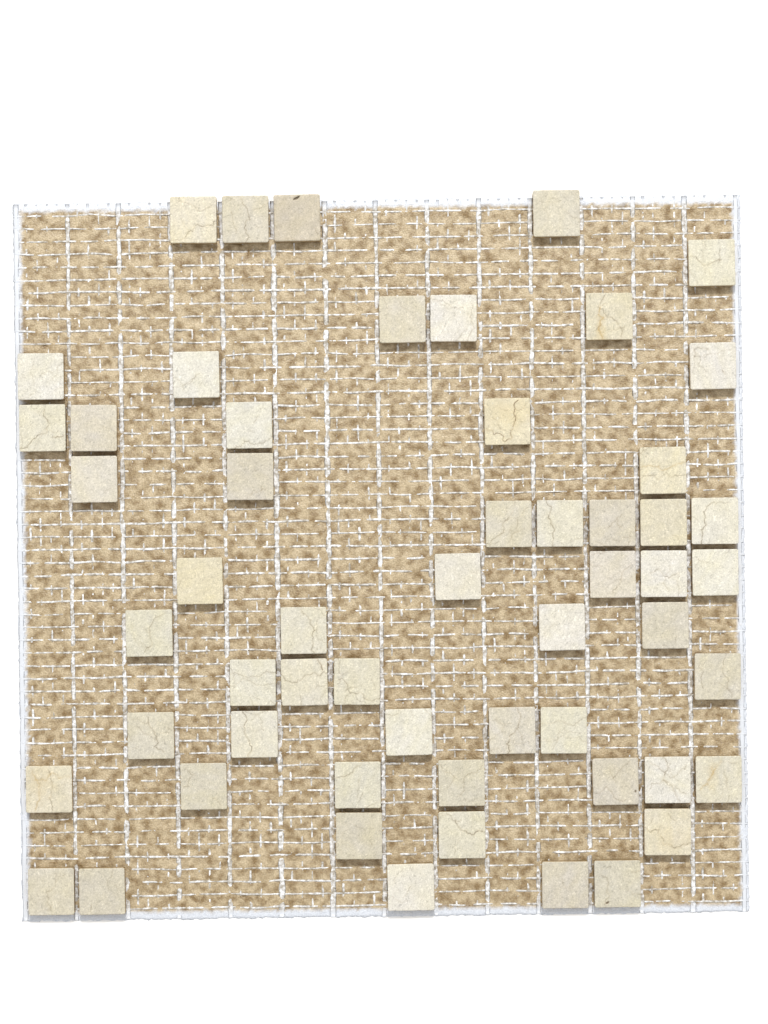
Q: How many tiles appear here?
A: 56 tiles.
